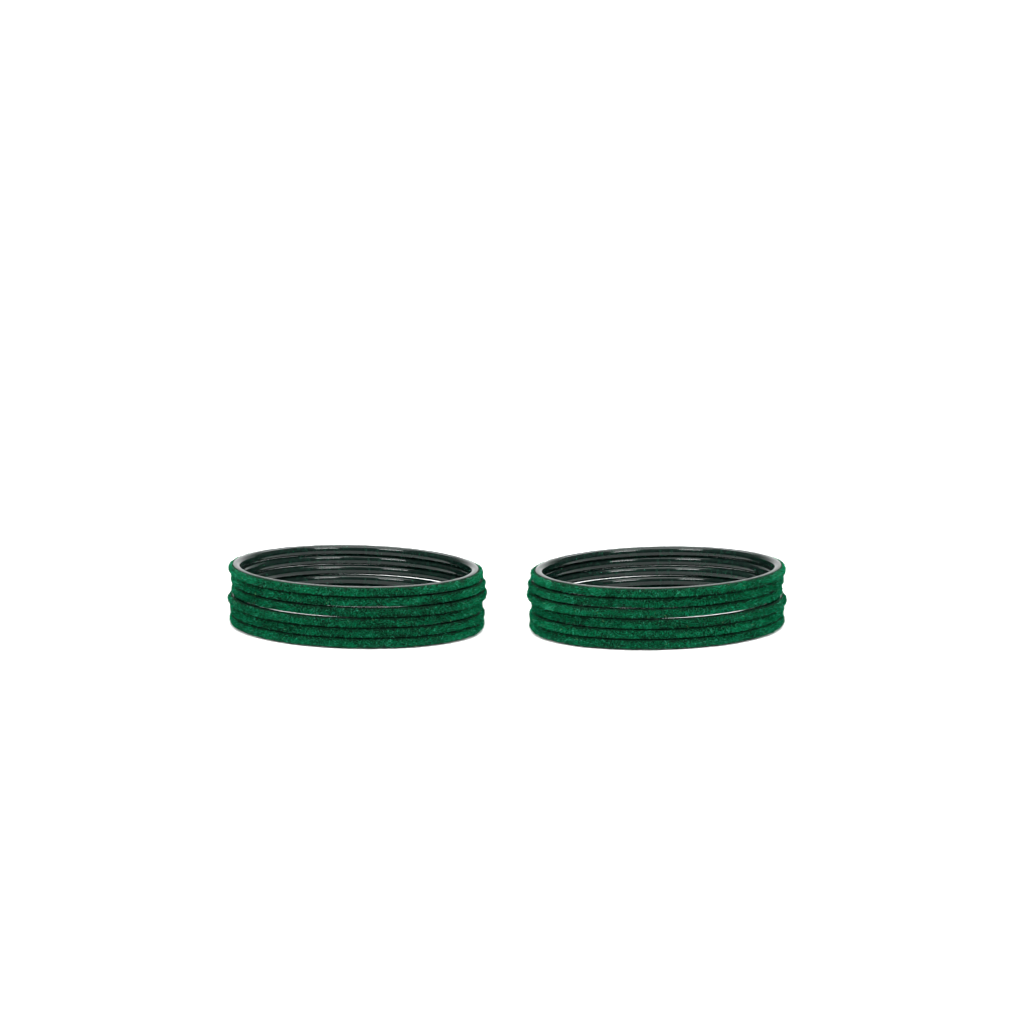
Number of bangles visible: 12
